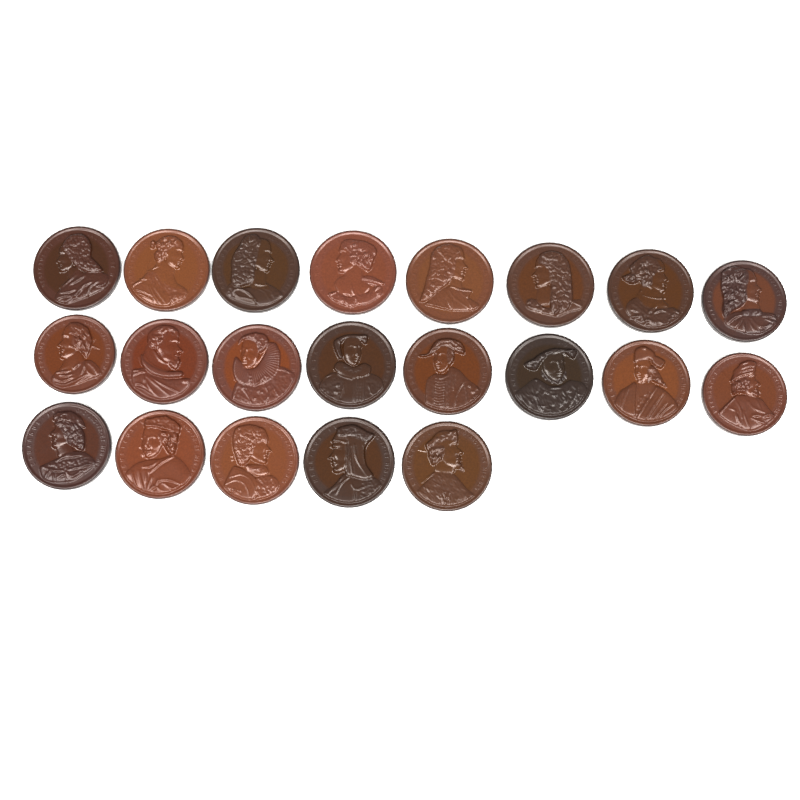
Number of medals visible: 21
